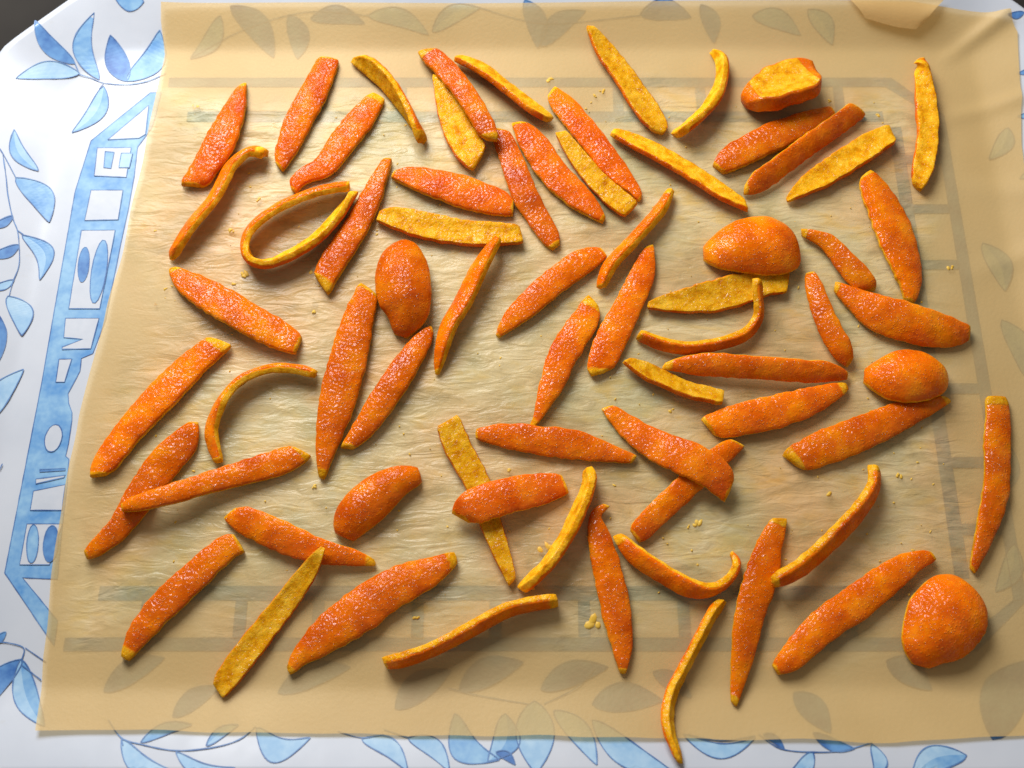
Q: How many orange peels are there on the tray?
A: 69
